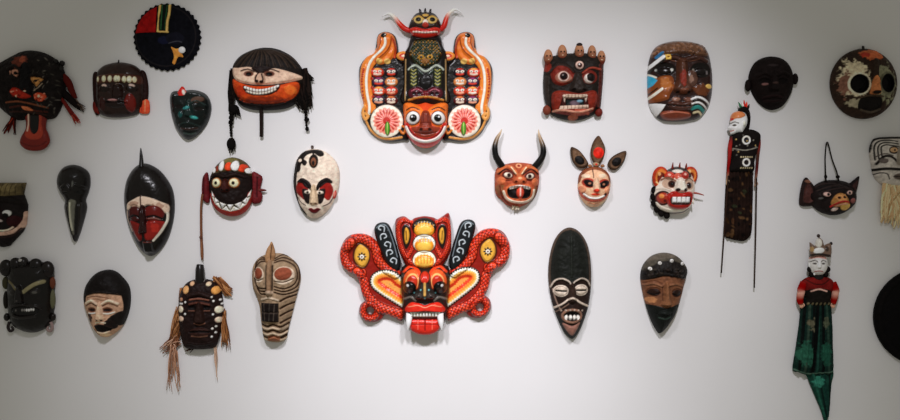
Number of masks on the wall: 26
